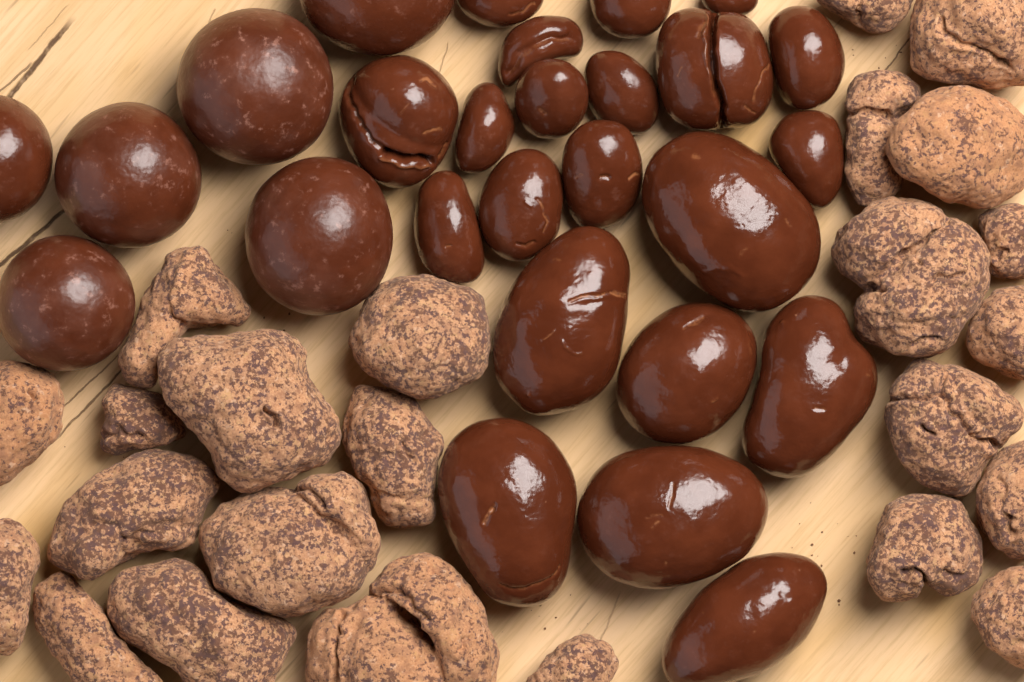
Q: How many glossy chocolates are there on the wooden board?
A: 27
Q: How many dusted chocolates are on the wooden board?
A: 24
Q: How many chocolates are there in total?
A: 51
